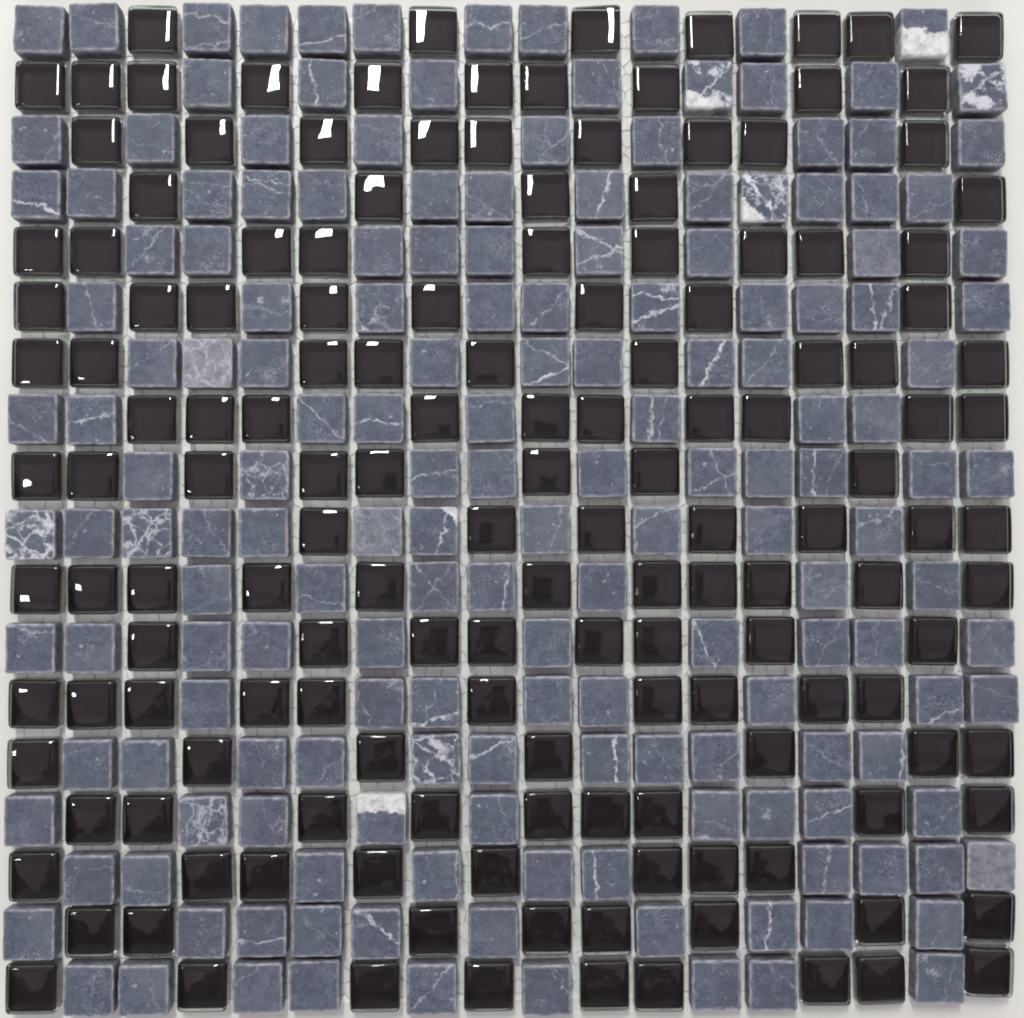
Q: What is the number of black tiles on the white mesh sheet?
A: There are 152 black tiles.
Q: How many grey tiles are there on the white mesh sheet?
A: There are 172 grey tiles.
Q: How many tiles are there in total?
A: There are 324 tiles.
